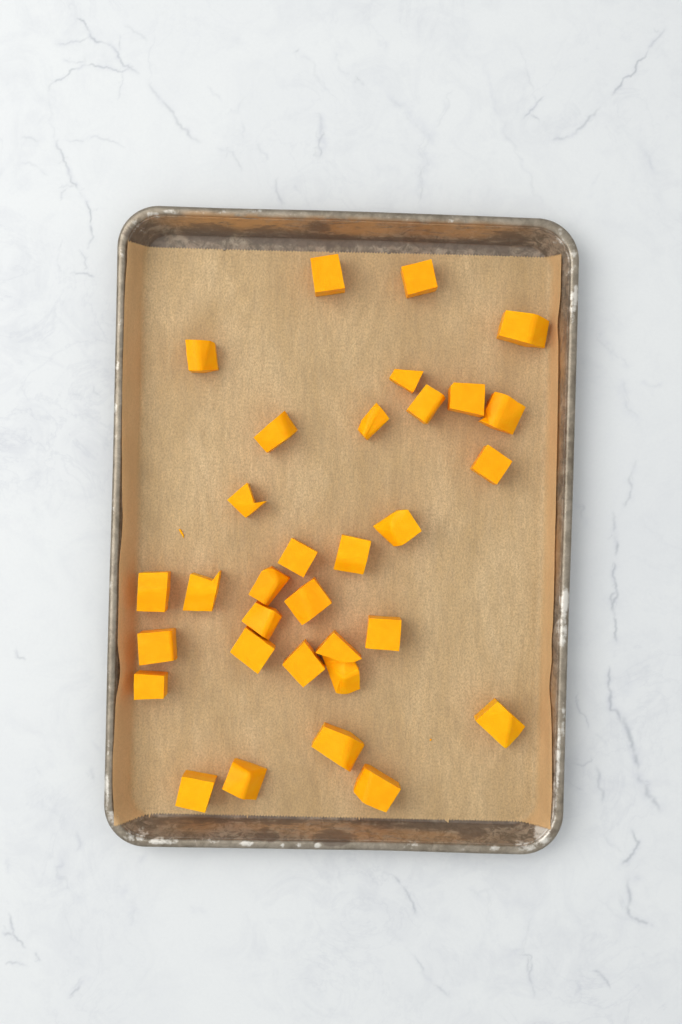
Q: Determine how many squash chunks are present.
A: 32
